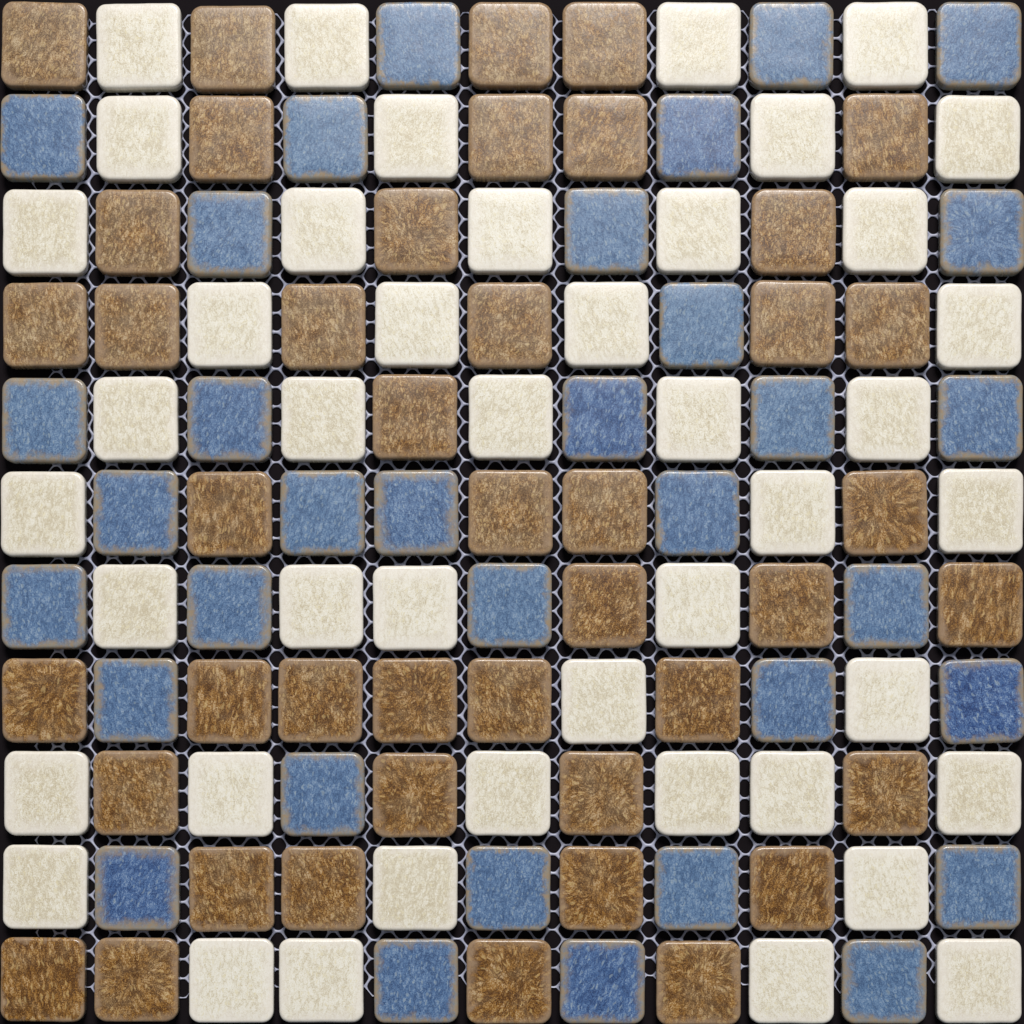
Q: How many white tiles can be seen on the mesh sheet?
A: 44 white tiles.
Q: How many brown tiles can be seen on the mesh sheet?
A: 43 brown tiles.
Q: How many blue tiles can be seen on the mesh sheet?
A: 34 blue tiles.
